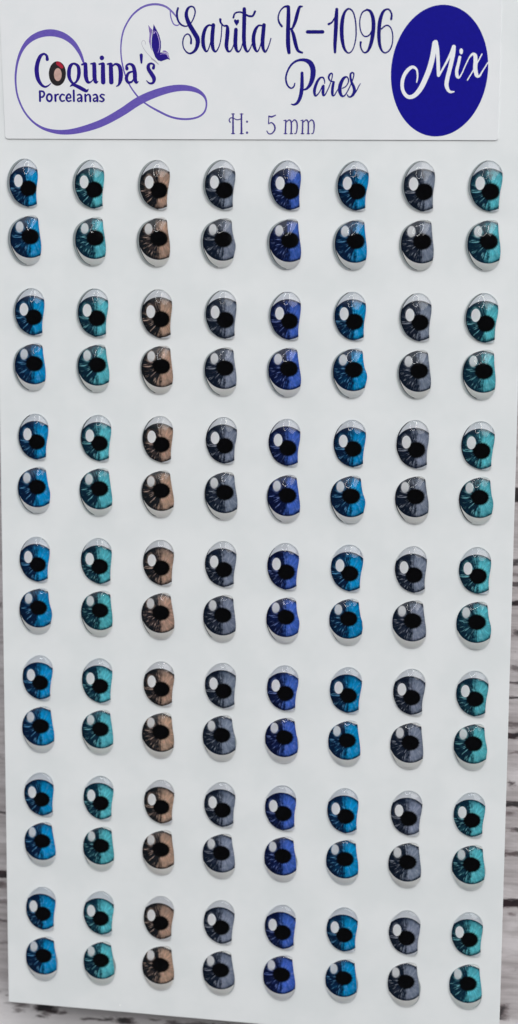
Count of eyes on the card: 112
